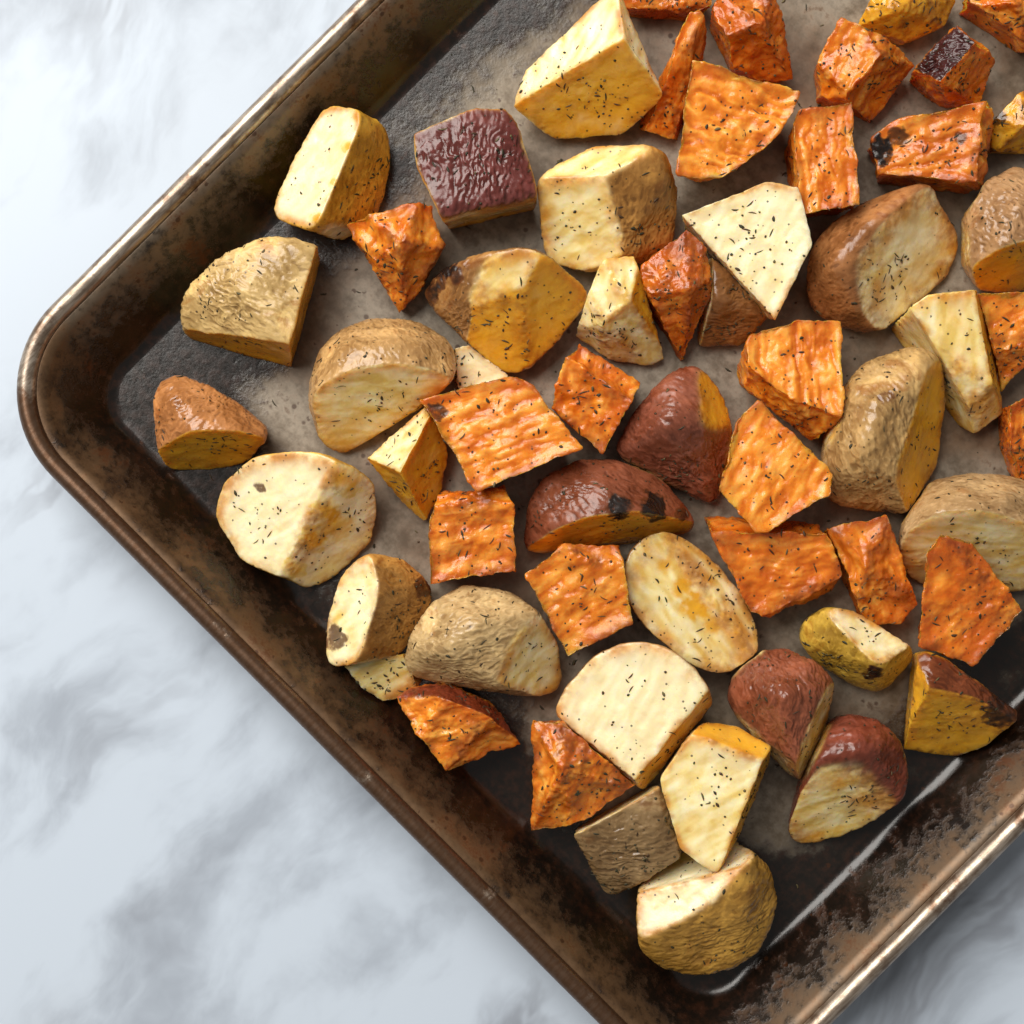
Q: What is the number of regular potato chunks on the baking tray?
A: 35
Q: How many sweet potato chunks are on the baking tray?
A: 24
